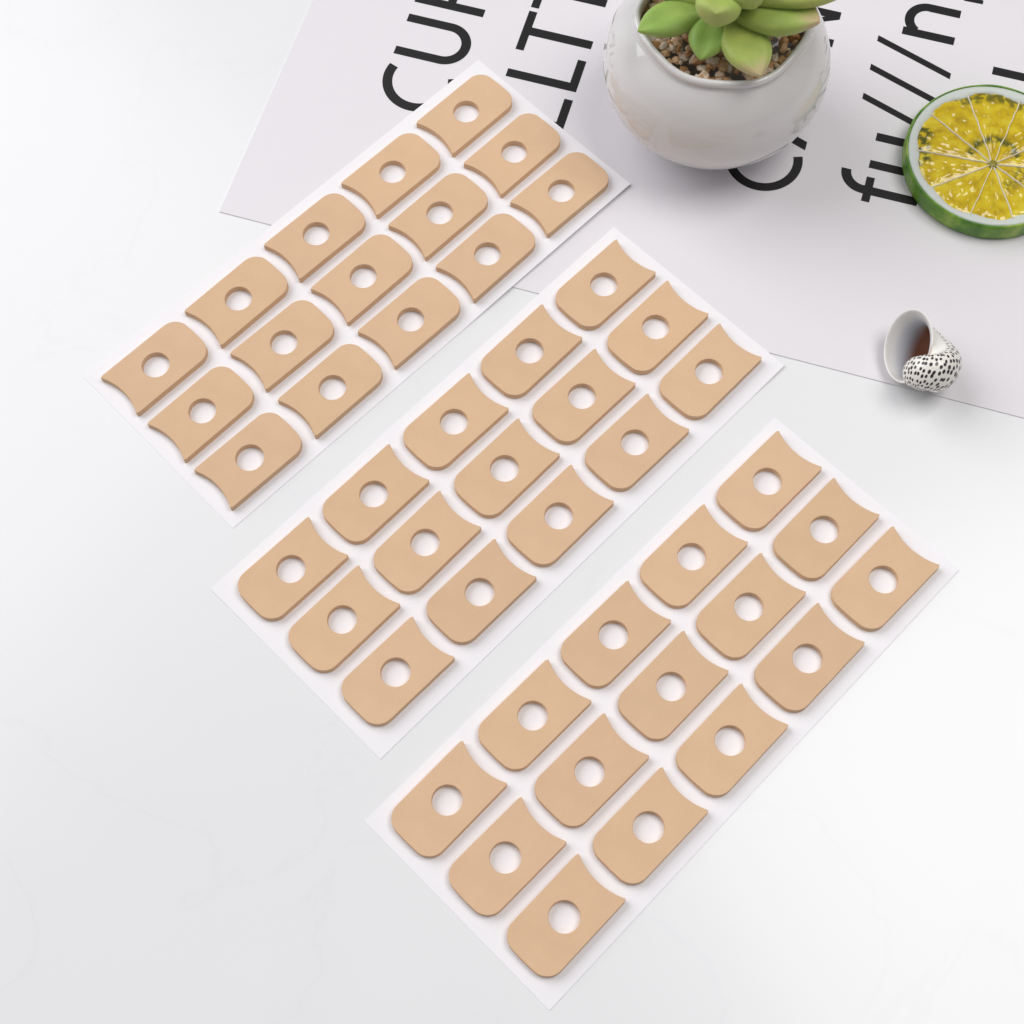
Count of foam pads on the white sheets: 45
